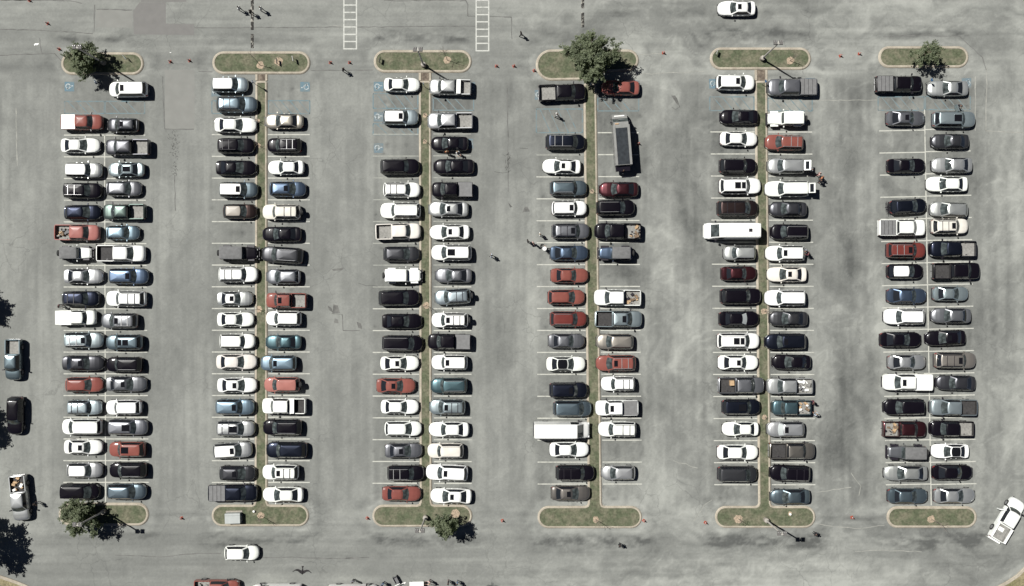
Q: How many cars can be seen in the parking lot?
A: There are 184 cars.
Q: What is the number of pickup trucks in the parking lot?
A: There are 36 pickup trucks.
